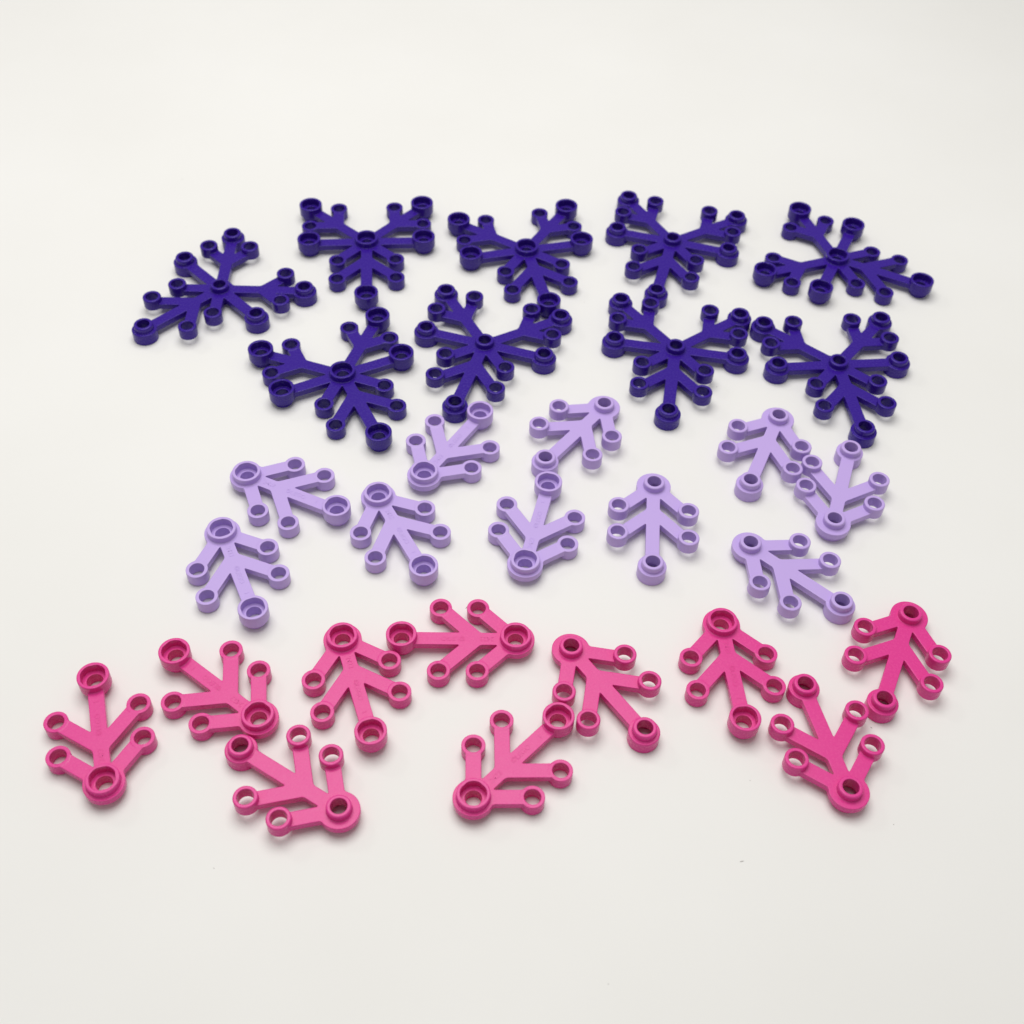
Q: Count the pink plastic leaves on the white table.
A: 10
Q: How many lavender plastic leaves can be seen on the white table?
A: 10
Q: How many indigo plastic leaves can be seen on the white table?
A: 9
